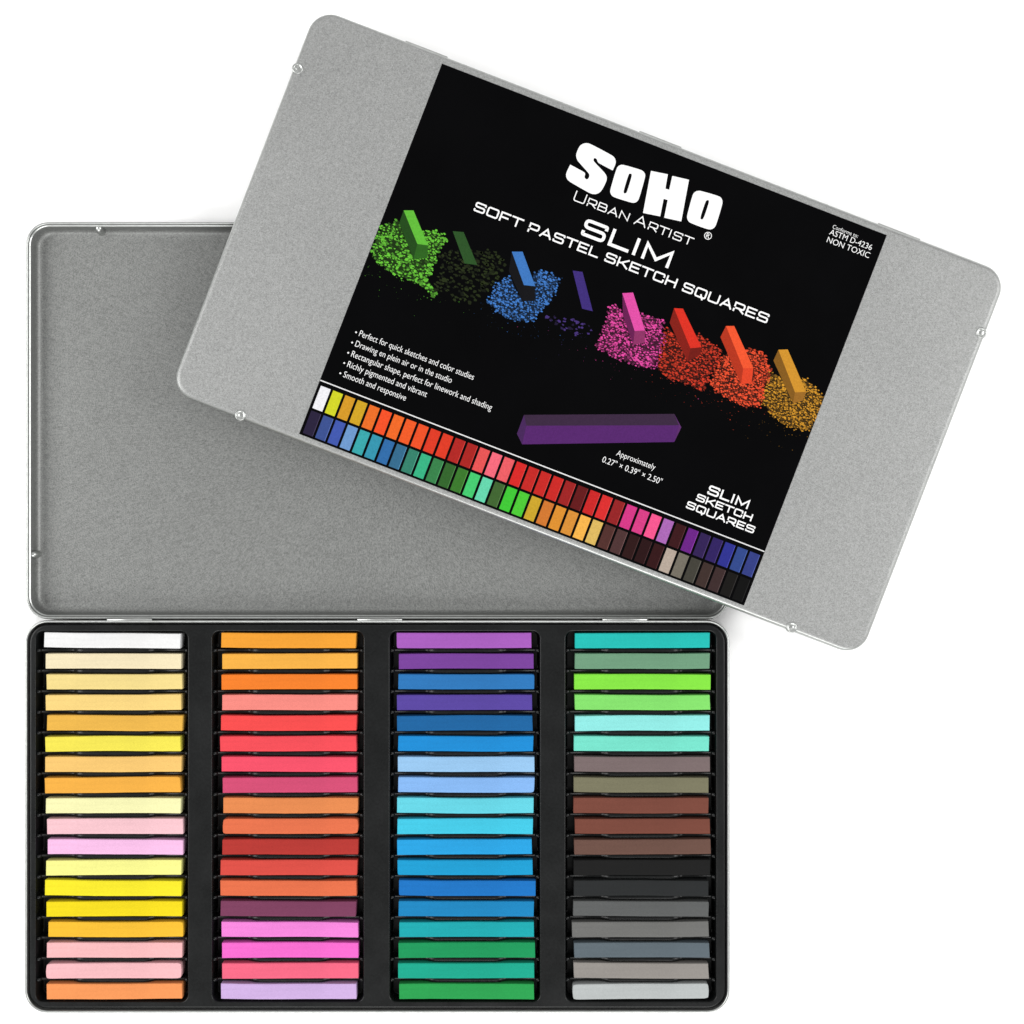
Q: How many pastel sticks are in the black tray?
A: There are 72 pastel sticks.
